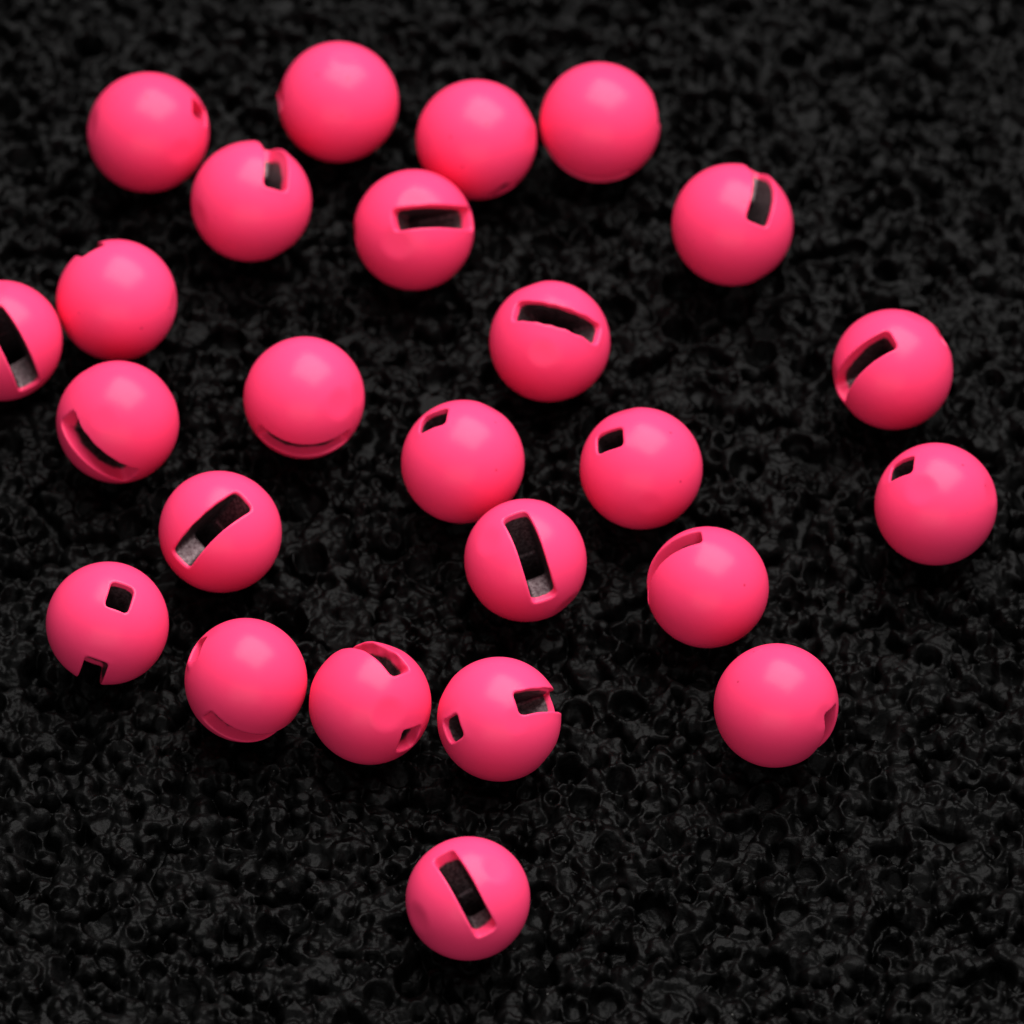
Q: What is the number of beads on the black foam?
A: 25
